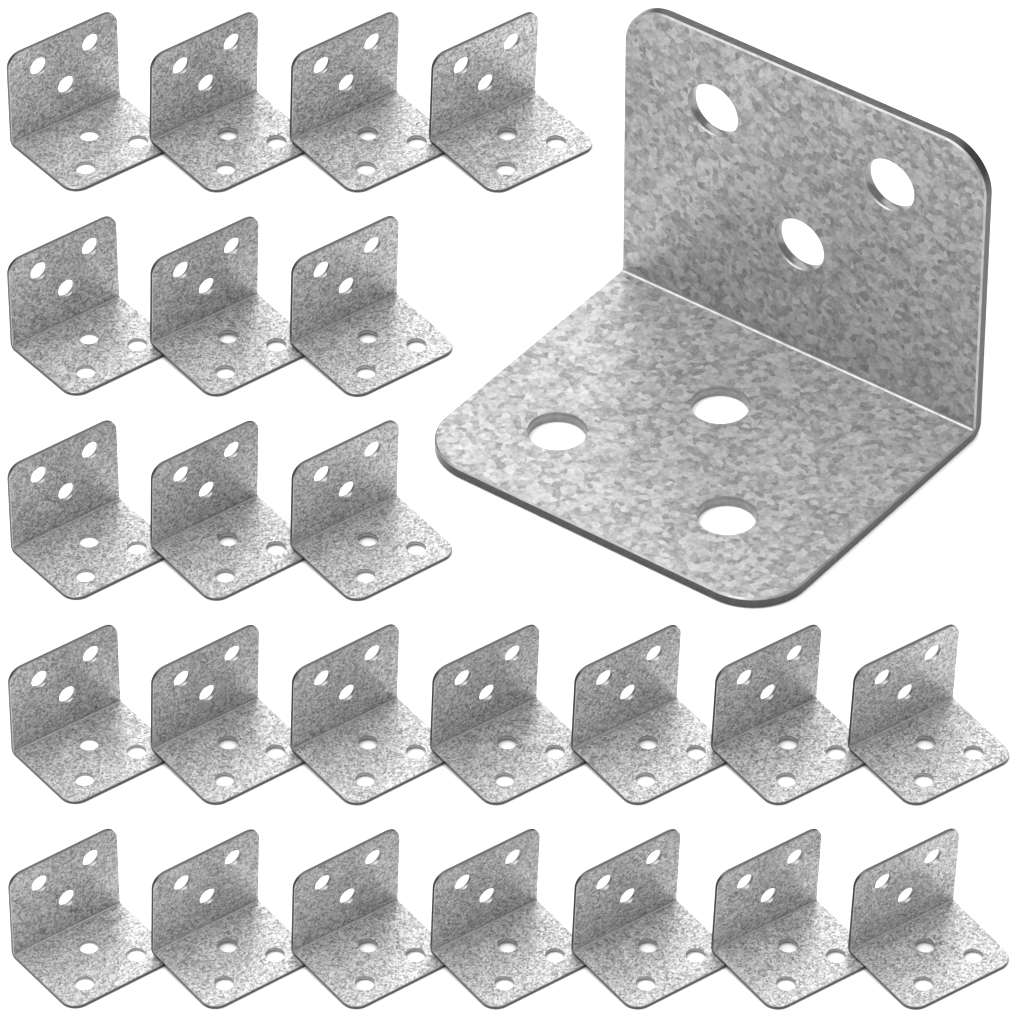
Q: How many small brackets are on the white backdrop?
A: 24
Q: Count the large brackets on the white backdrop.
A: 1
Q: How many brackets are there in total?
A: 25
